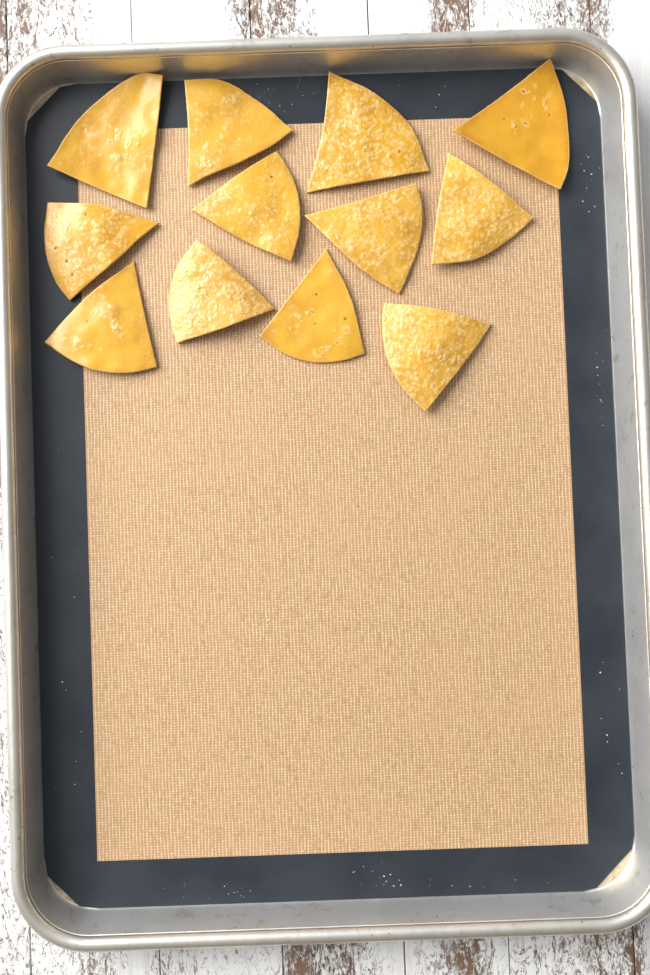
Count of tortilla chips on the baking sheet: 12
